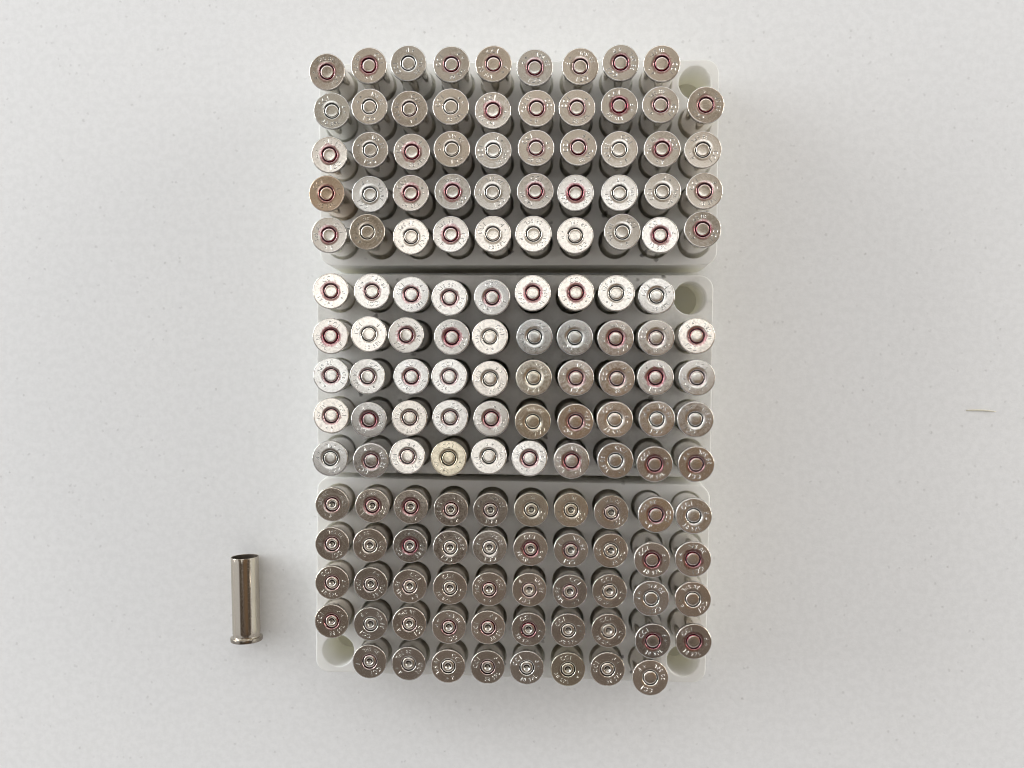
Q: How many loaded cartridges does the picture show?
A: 107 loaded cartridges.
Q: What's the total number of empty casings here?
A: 40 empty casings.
